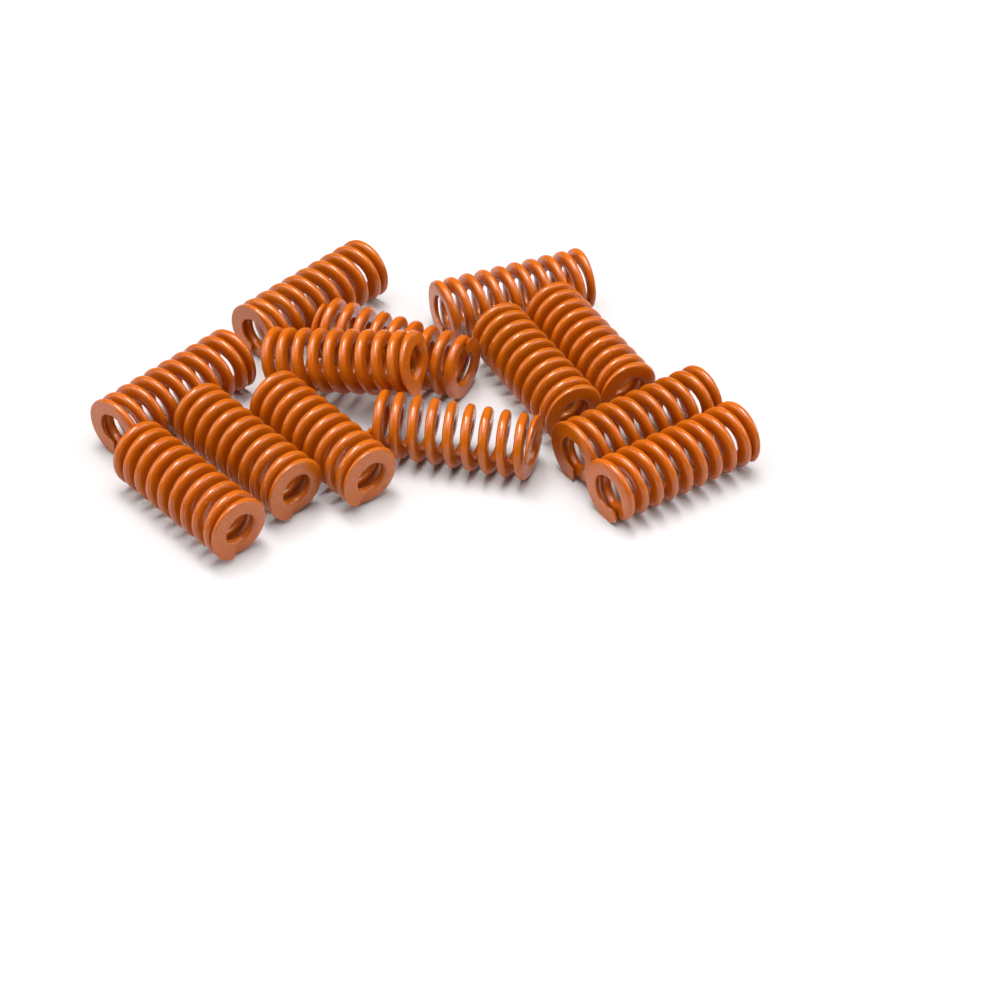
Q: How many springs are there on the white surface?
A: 13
